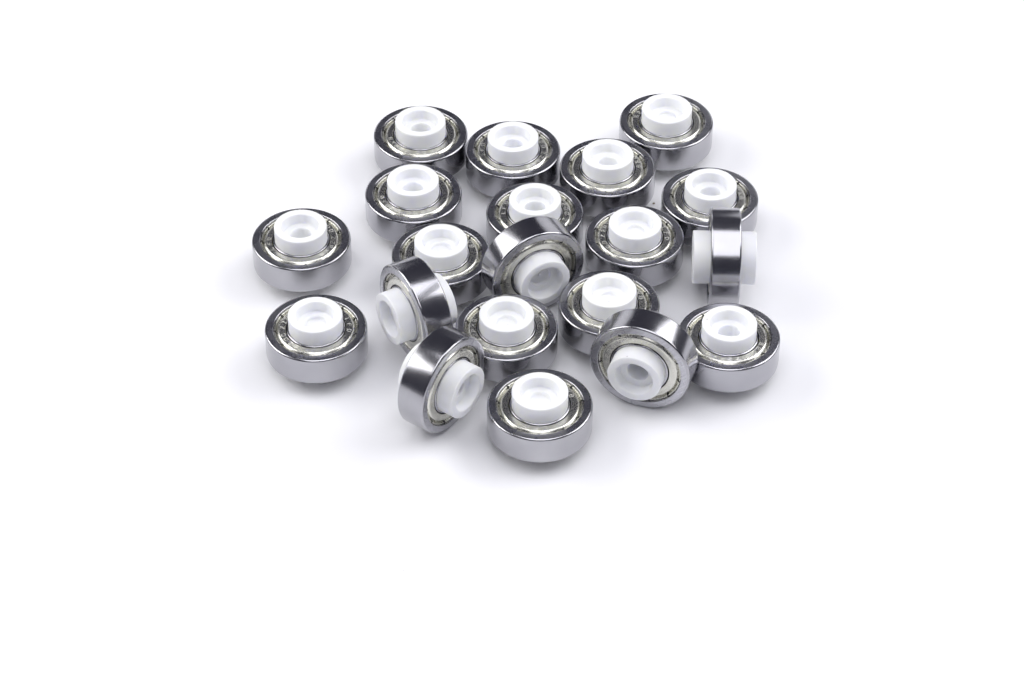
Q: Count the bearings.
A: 20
